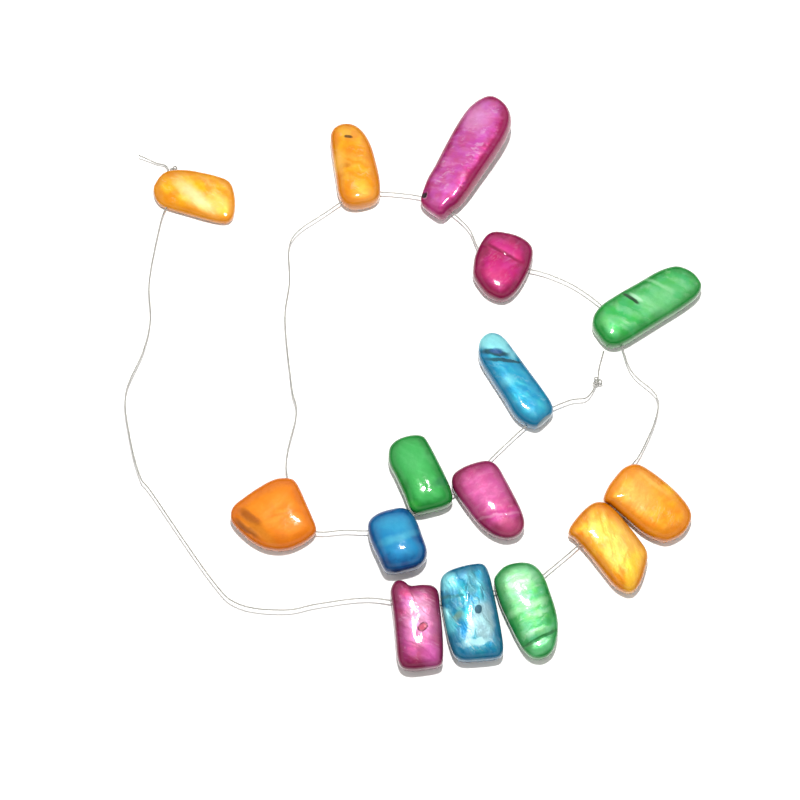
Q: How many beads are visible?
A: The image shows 15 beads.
